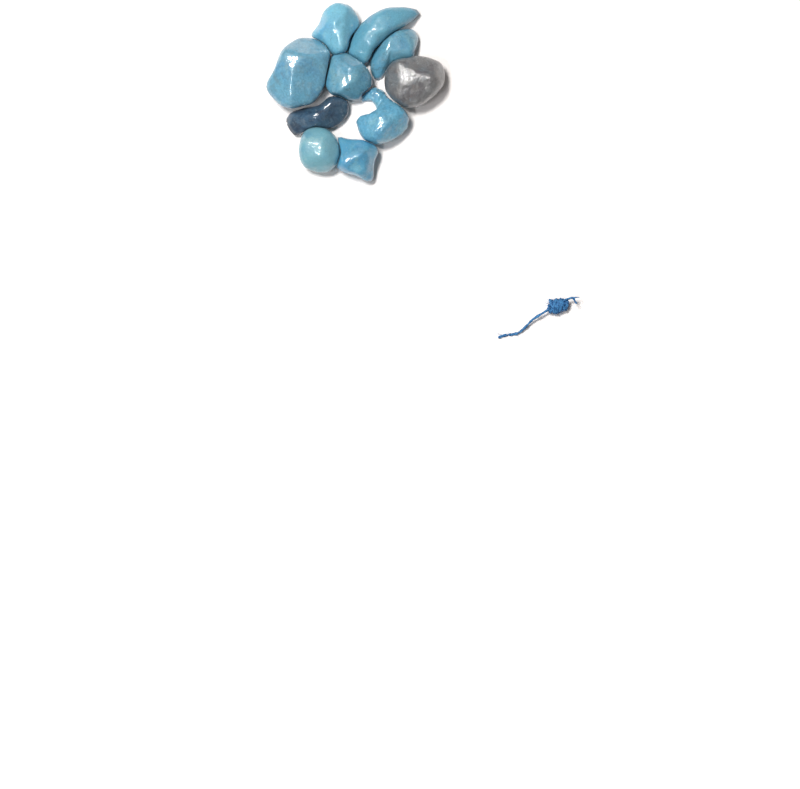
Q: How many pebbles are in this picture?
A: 10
